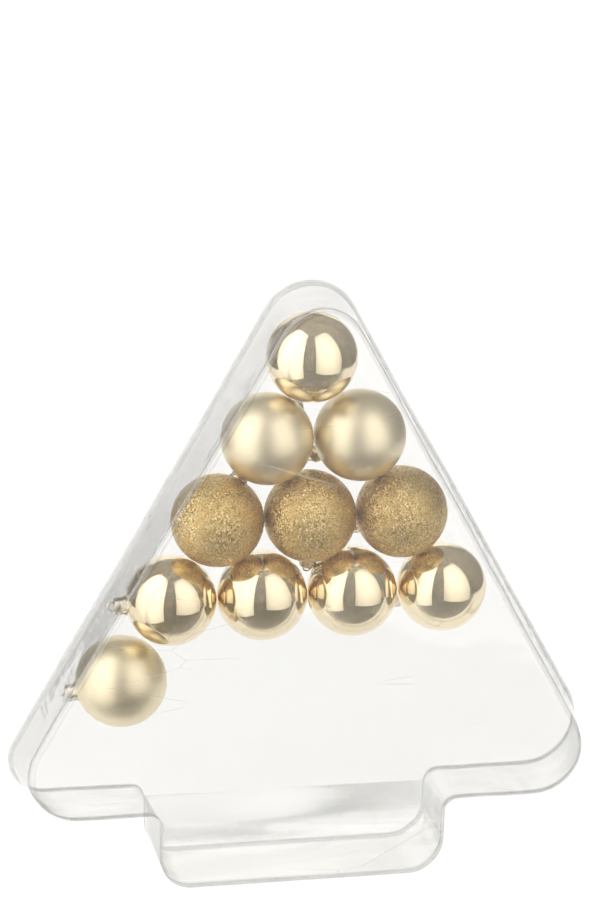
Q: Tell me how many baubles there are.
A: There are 11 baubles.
